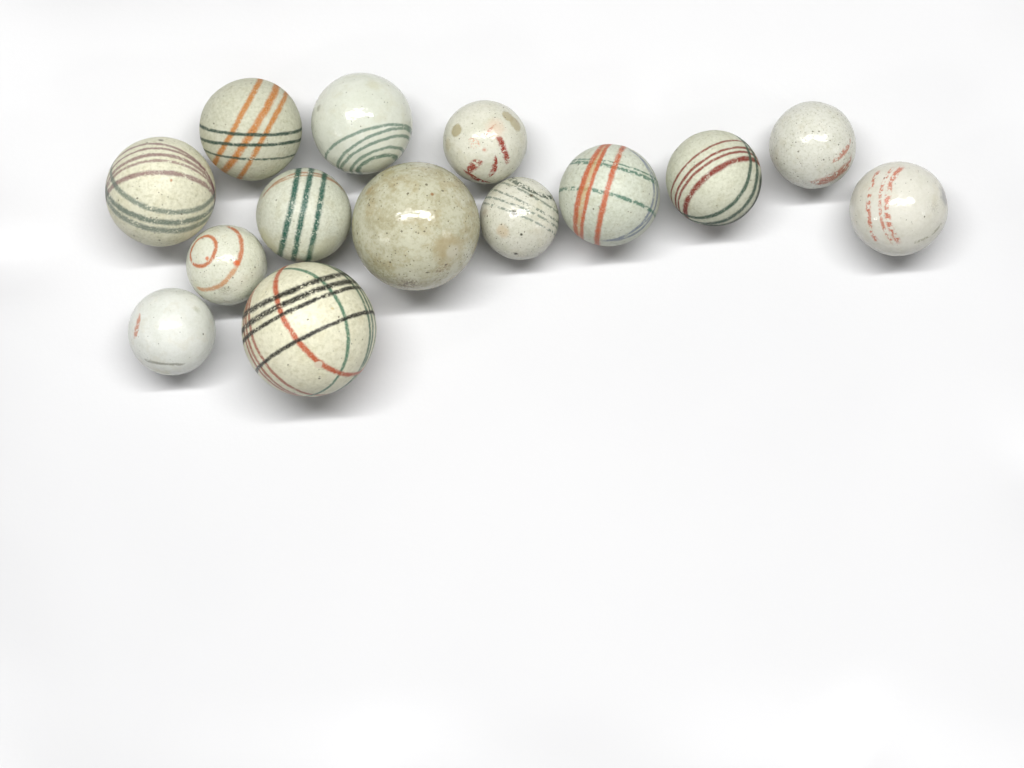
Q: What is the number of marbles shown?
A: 14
